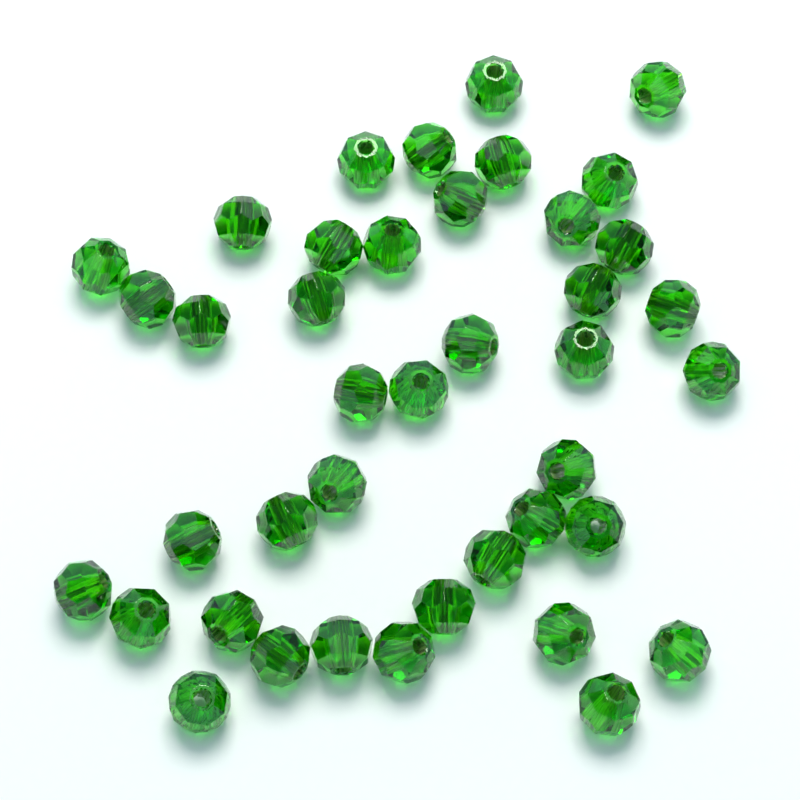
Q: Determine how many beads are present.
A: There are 41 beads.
